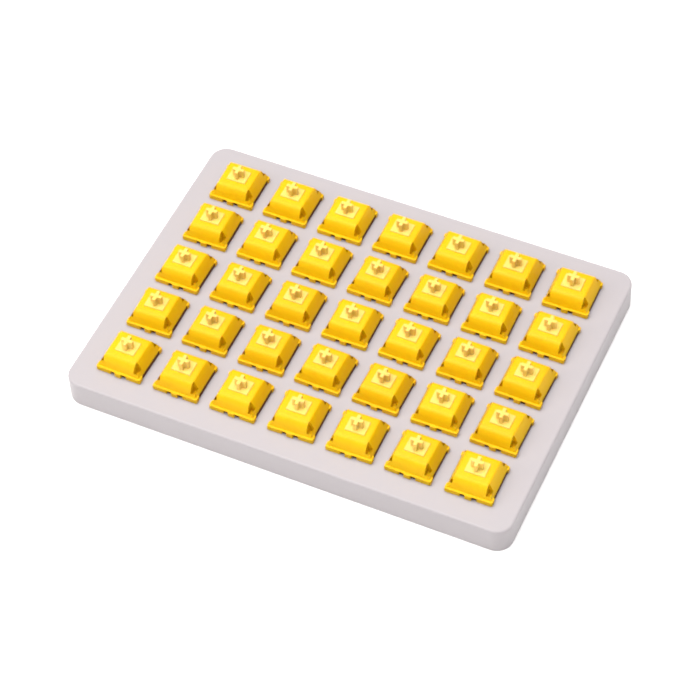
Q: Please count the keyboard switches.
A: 35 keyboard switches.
